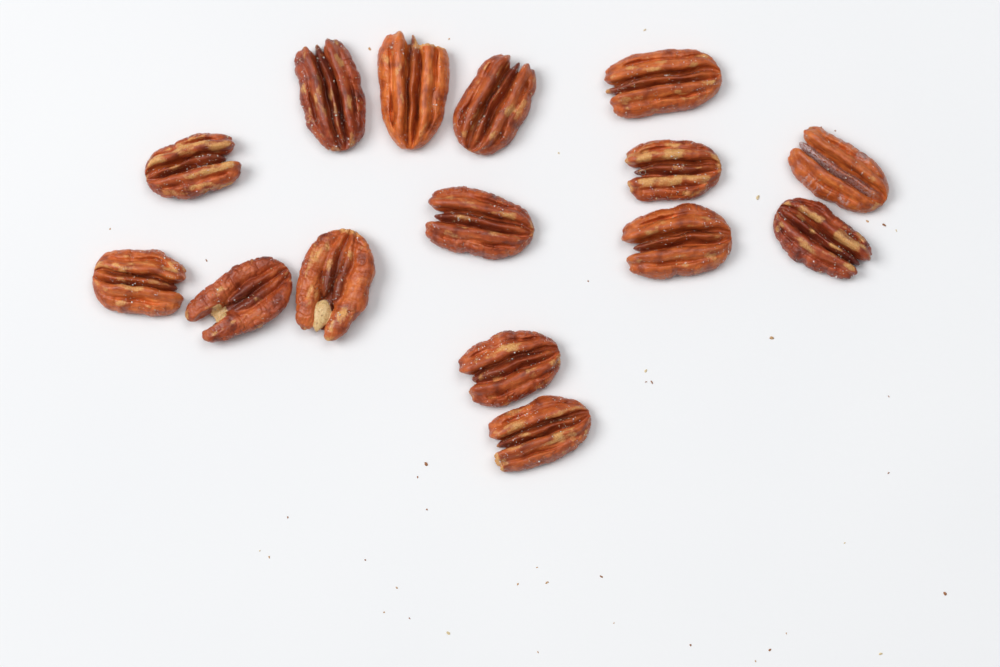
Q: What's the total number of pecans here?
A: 15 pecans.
